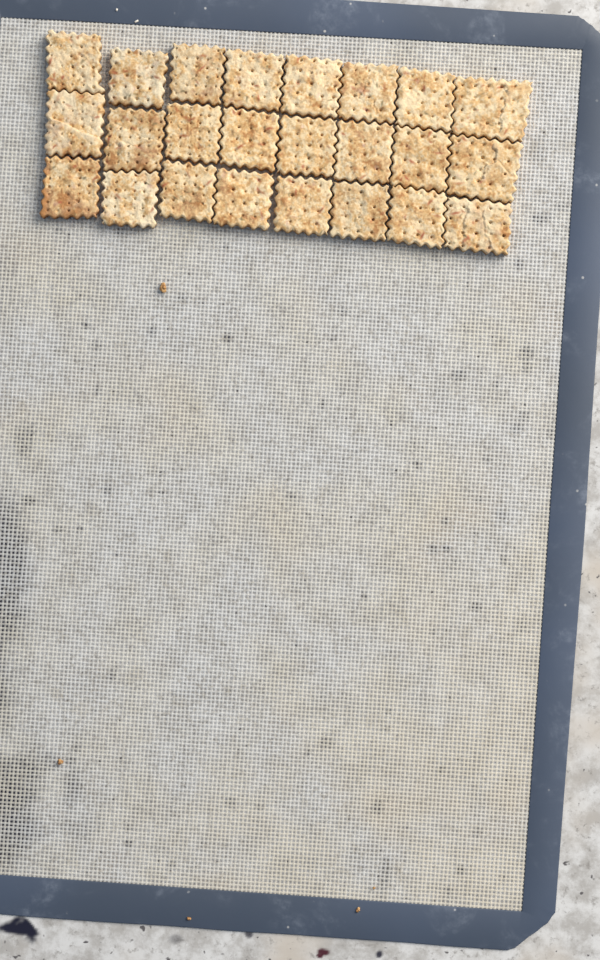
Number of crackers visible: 24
